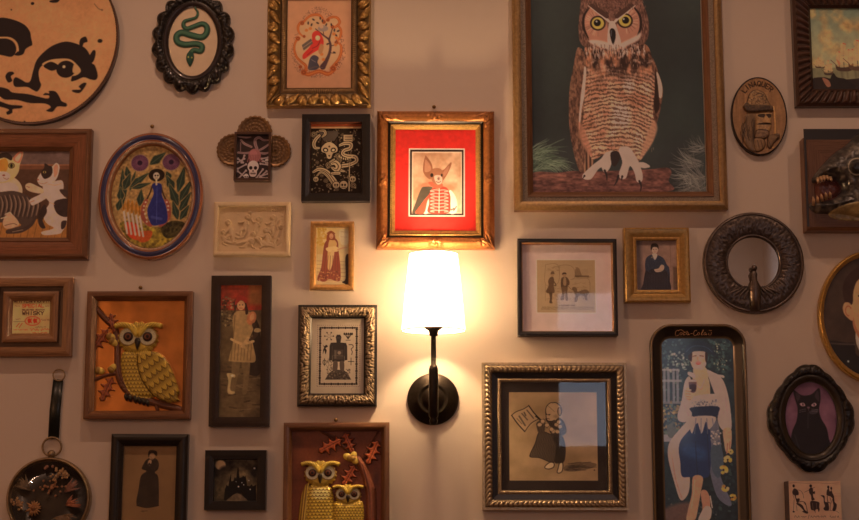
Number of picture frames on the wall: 21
